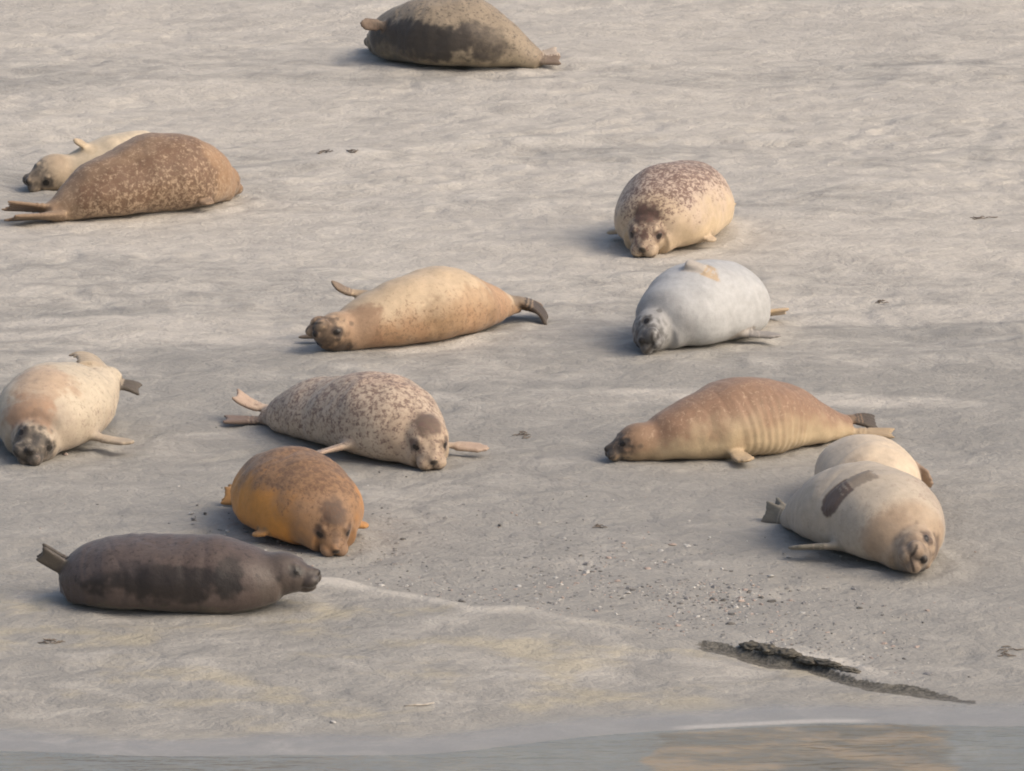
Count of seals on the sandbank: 13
